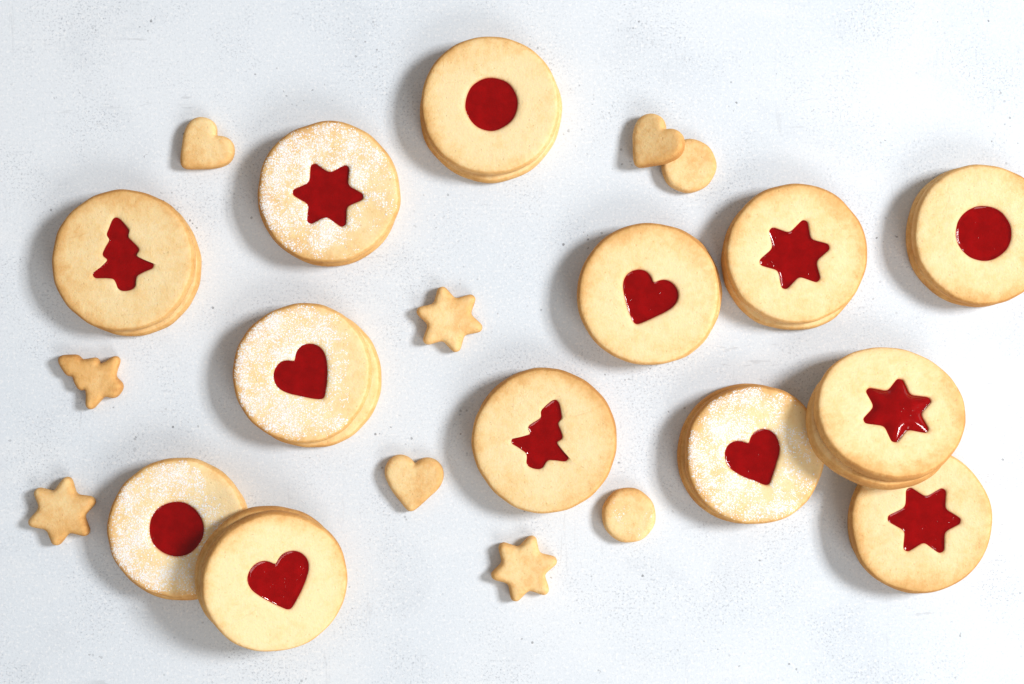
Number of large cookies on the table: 13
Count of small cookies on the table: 9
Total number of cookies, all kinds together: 22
